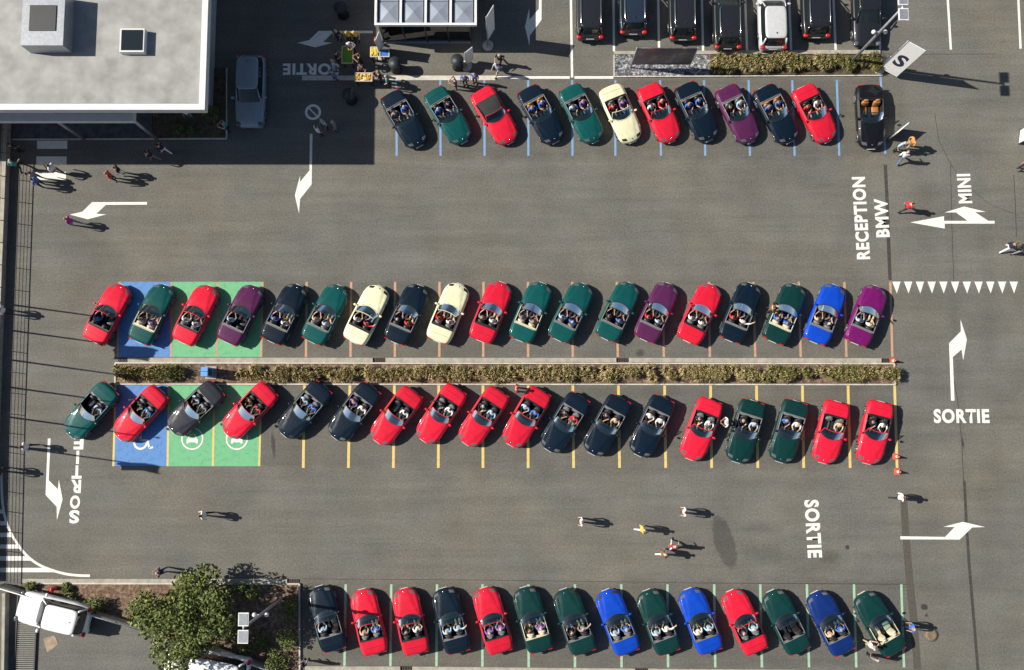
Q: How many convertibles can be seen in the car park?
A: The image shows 63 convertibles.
